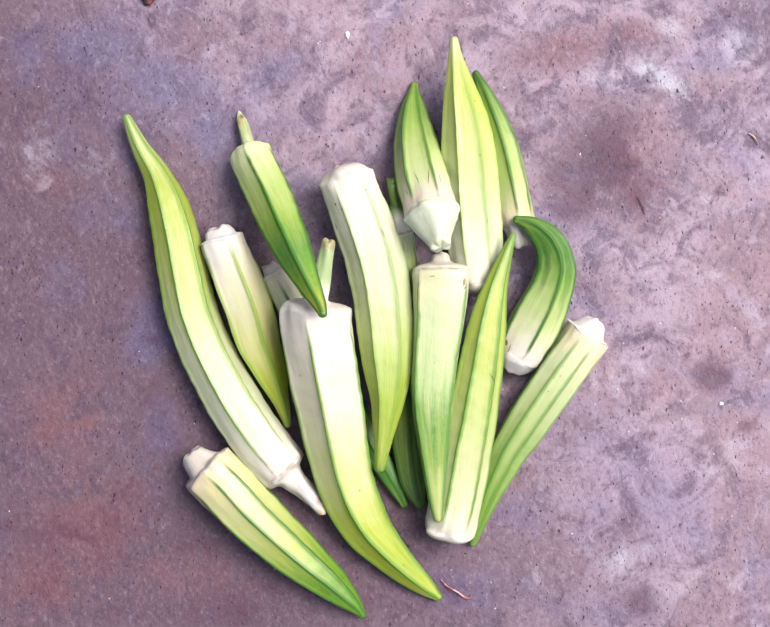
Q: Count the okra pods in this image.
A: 15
